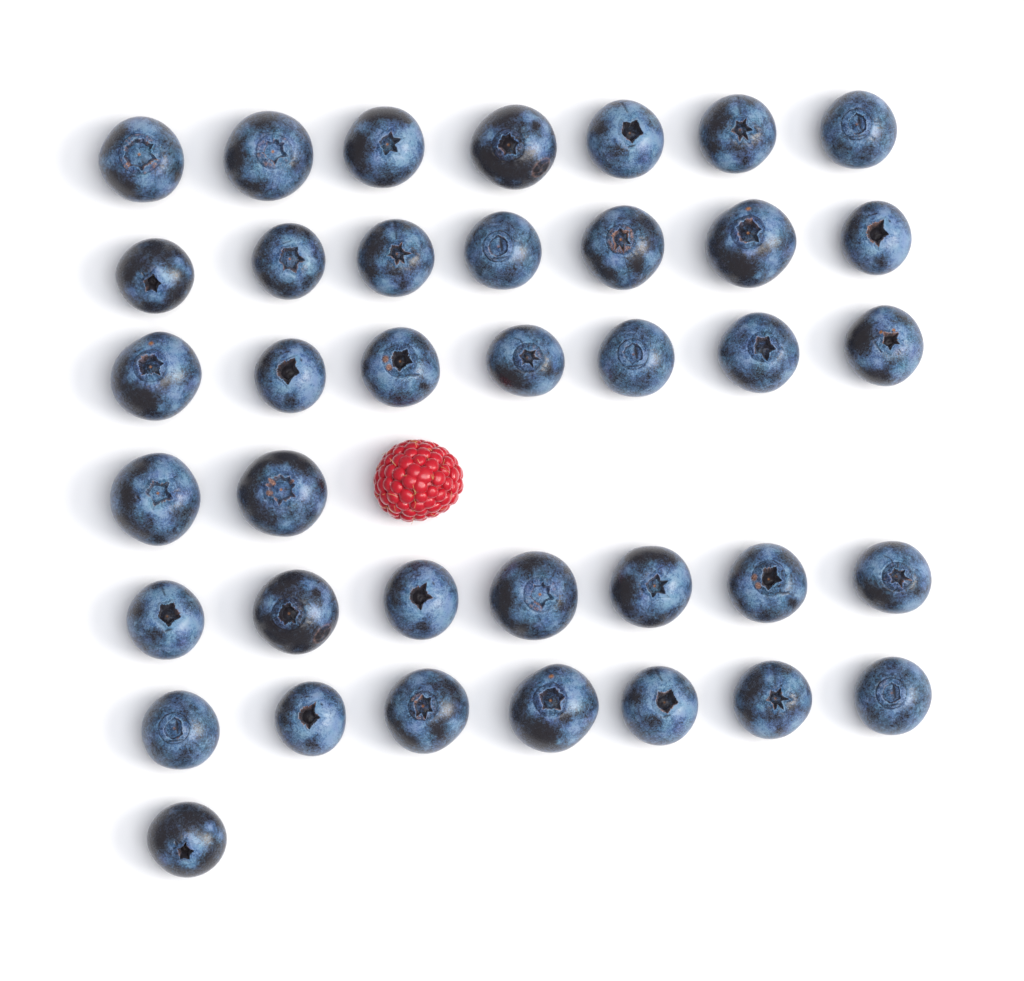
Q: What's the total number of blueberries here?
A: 38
